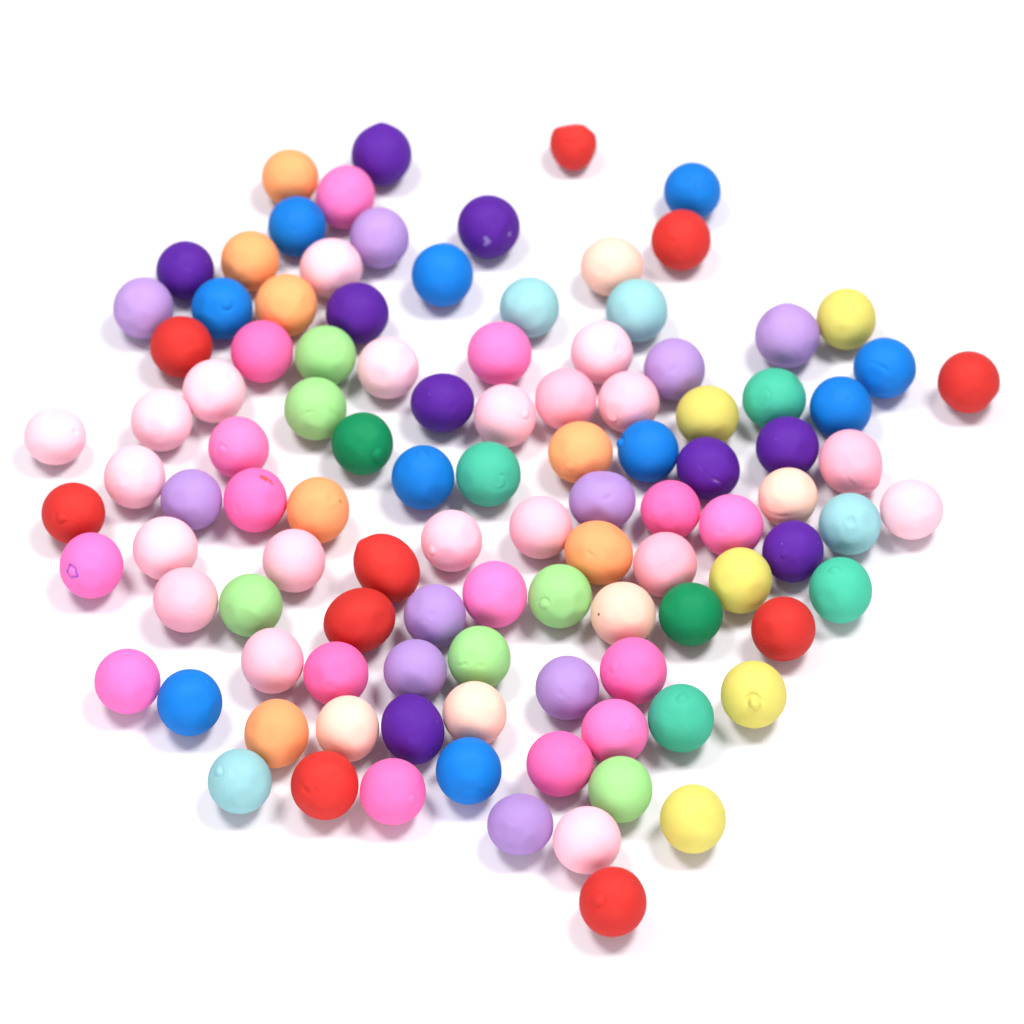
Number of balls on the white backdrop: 107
